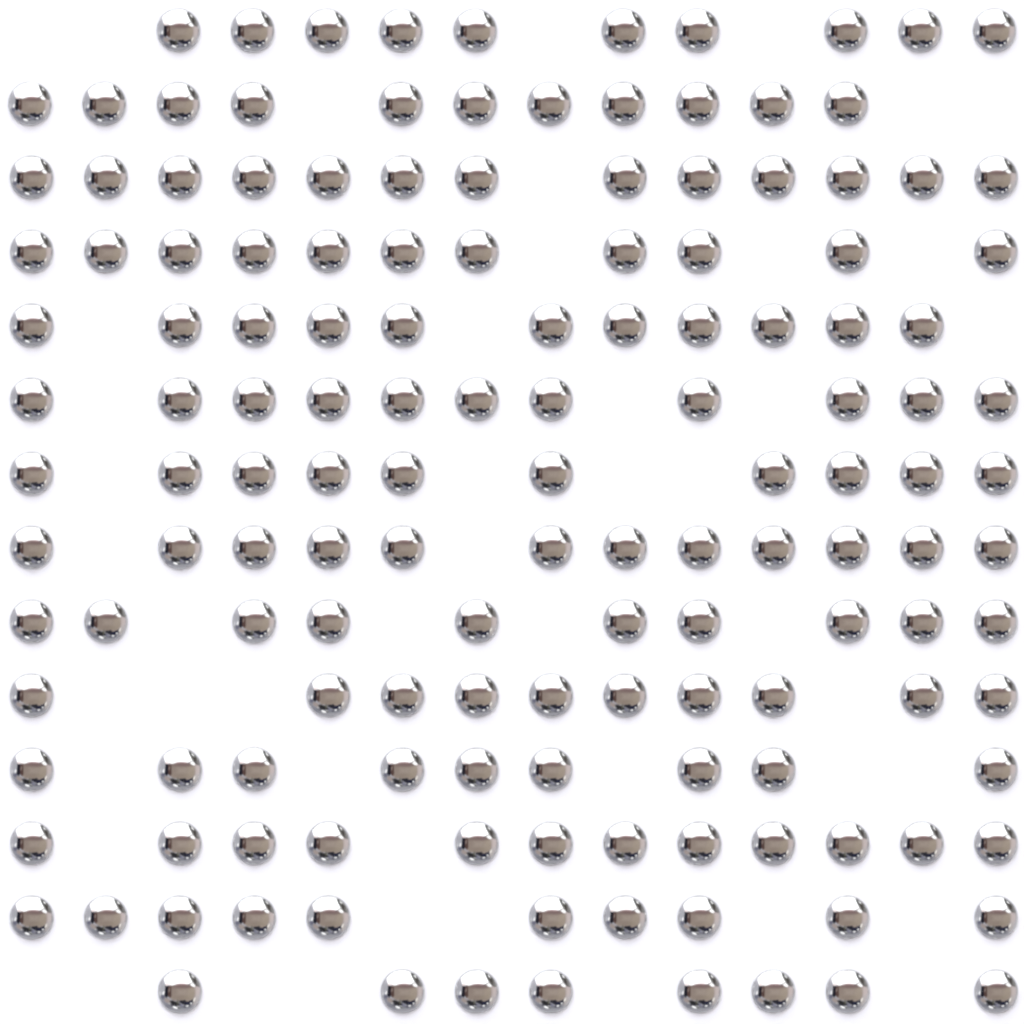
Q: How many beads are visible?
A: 148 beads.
